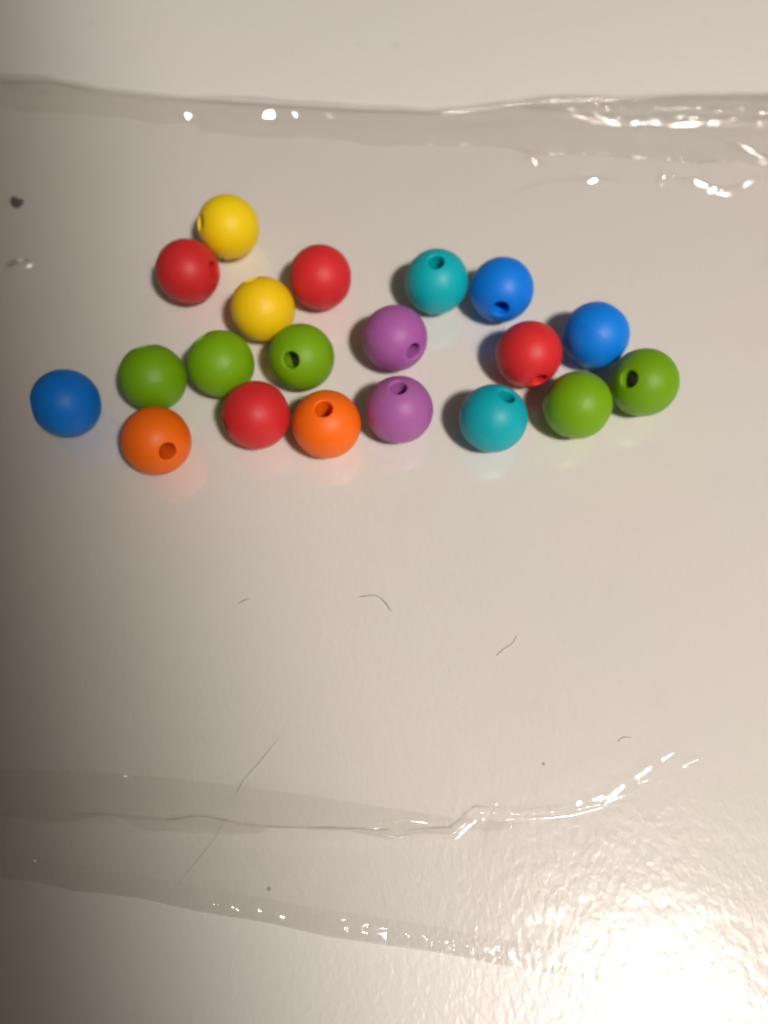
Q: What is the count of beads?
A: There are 20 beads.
